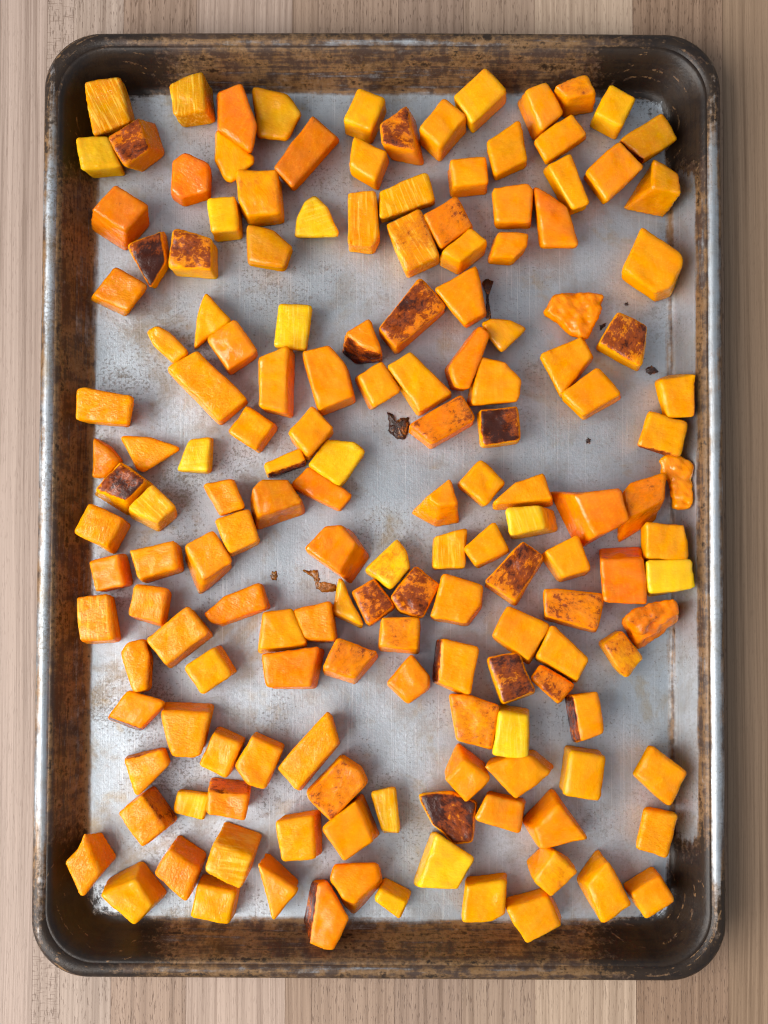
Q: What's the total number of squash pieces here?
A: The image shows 161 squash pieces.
